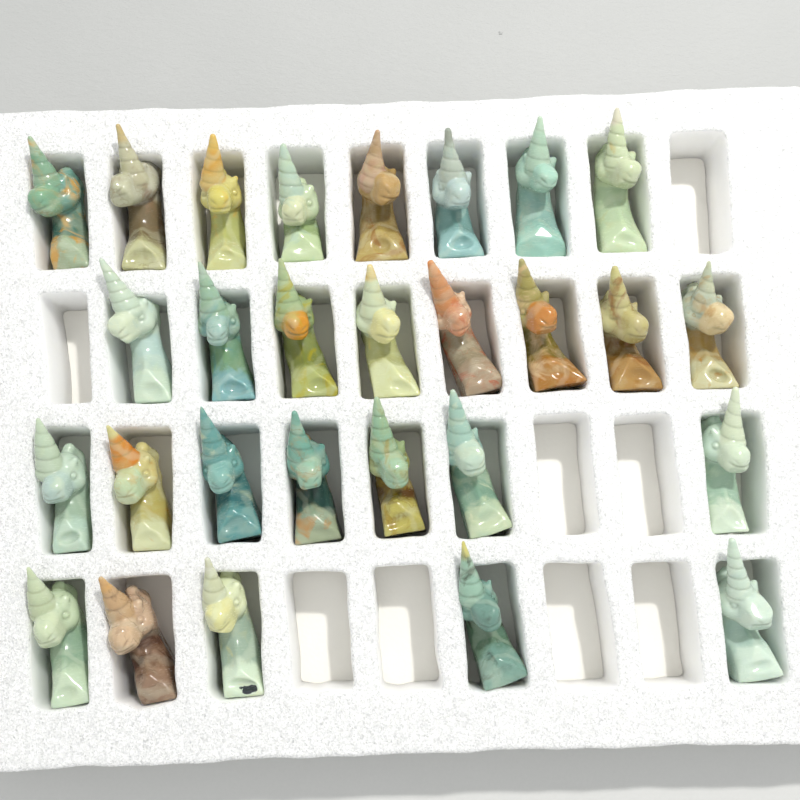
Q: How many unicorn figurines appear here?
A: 28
